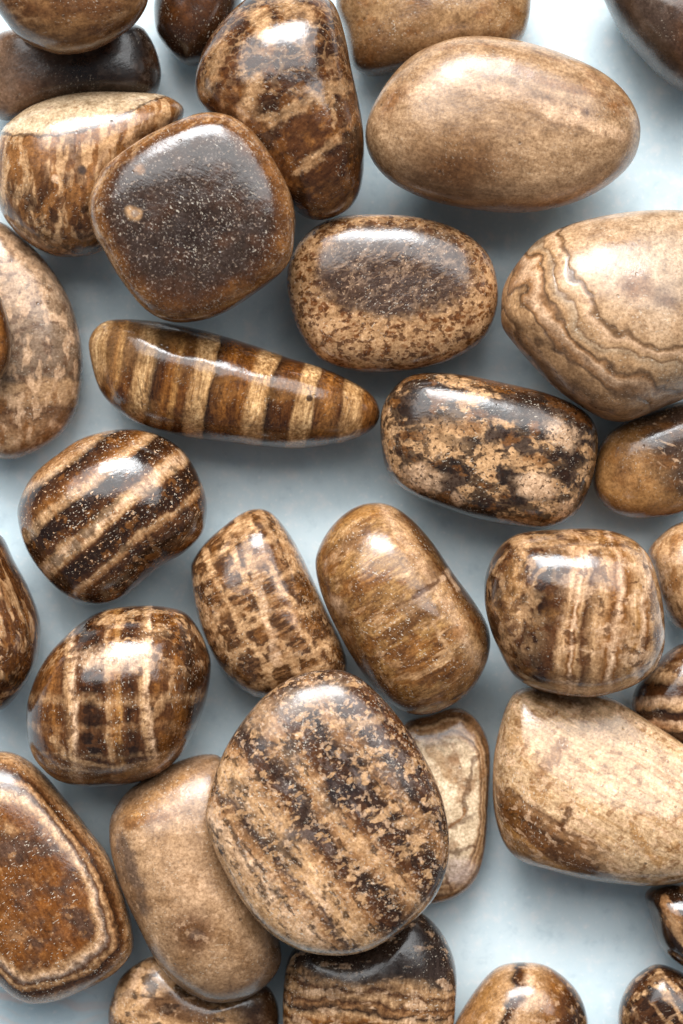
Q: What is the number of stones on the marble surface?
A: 34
